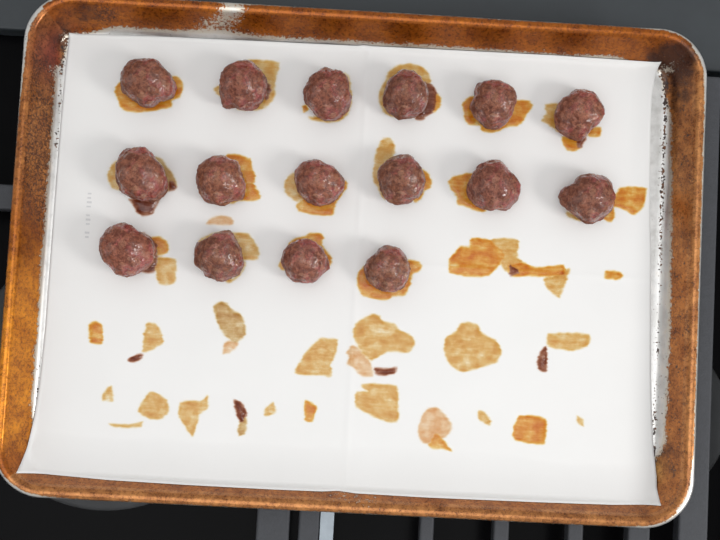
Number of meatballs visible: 16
